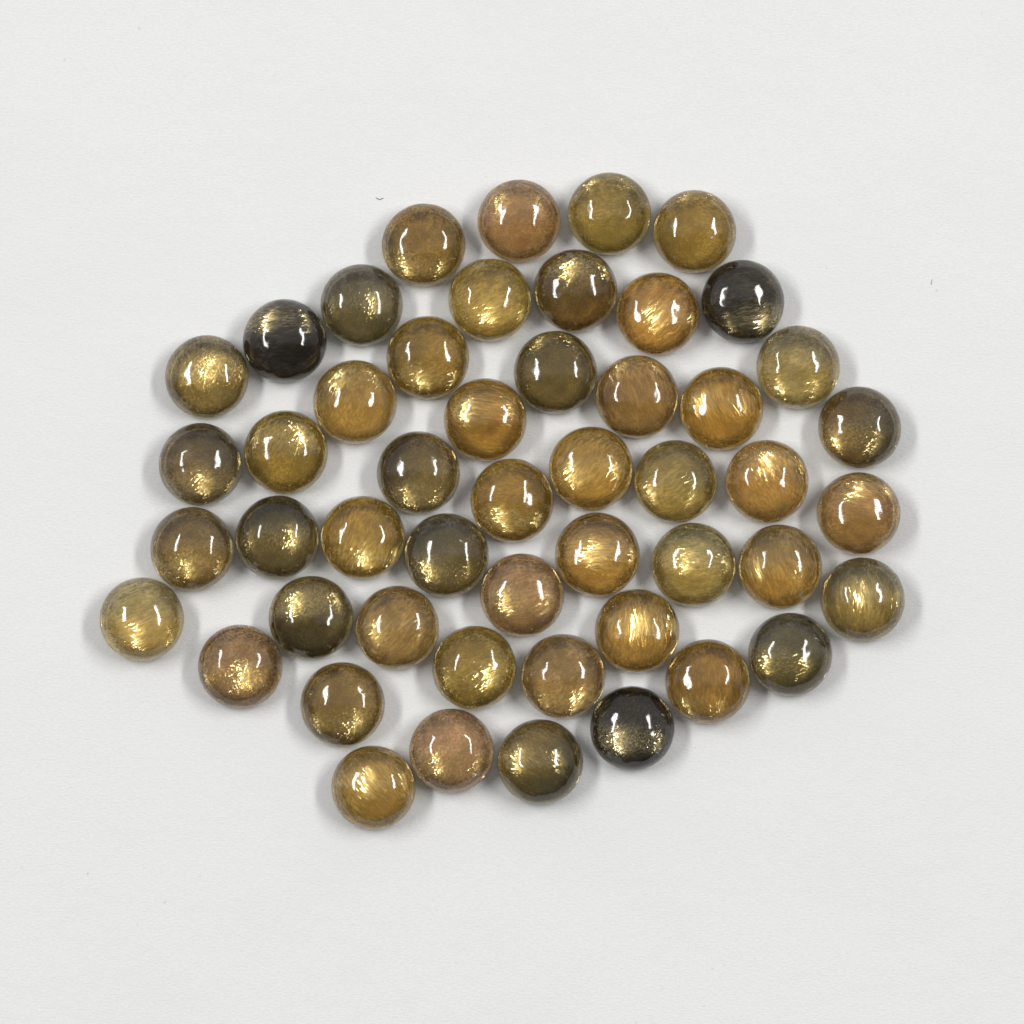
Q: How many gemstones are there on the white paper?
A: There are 50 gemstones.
